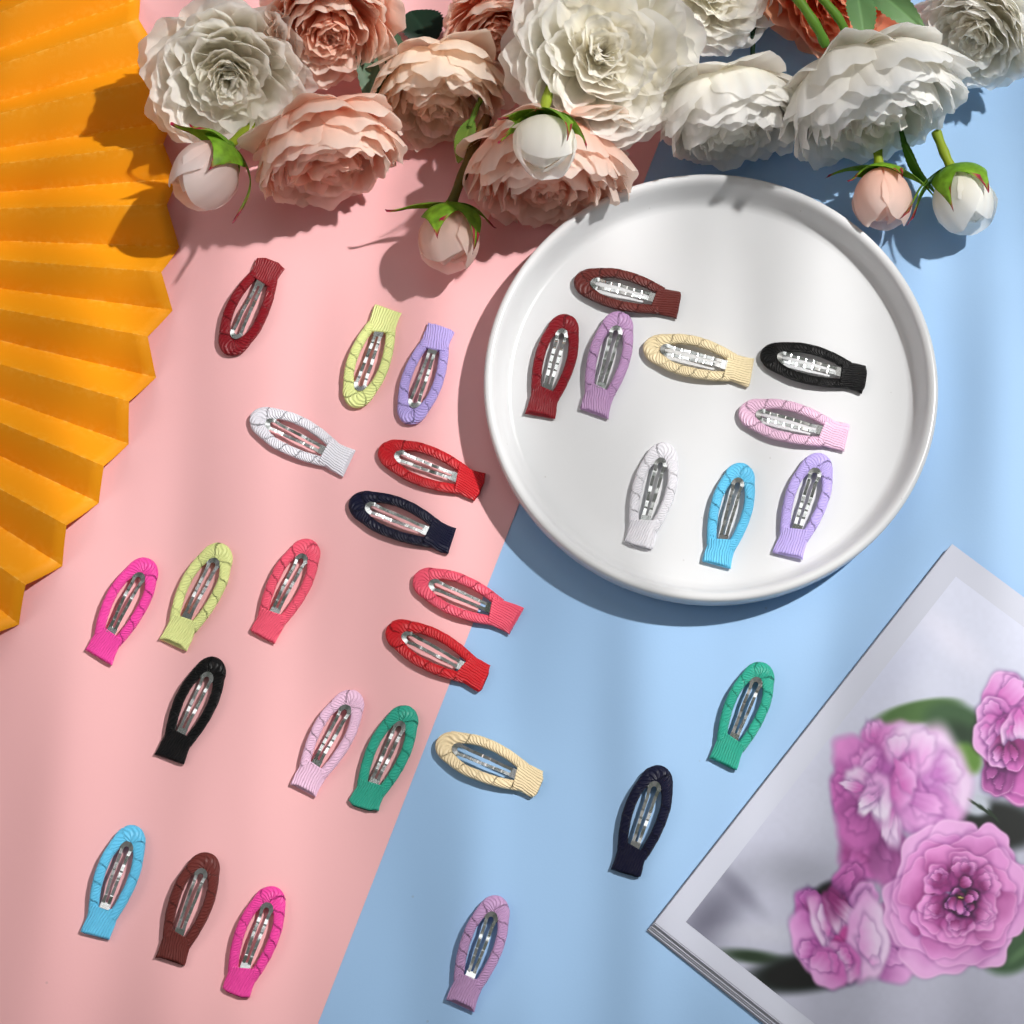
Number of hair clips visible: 30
